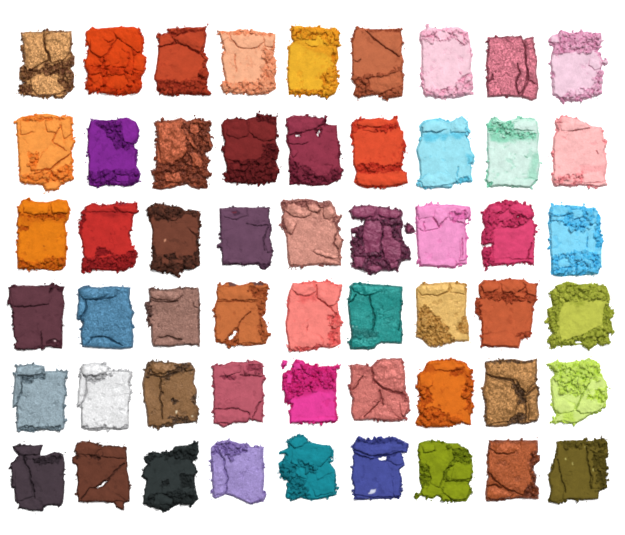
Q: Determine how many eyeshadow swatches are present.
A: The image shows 54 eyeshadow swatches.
